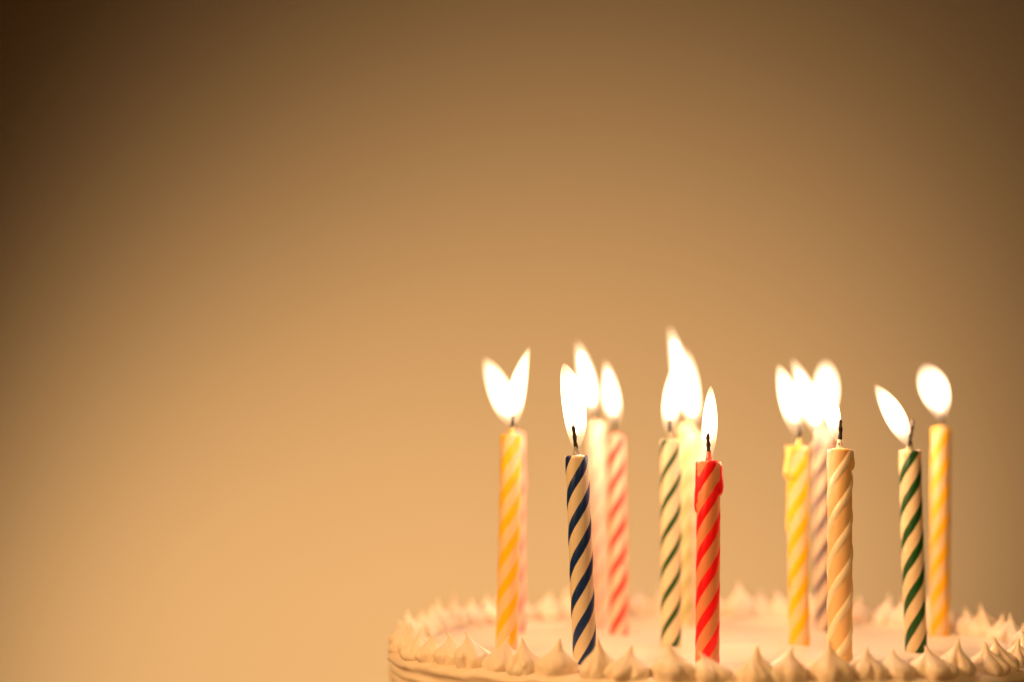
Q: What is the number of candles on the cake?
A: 15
